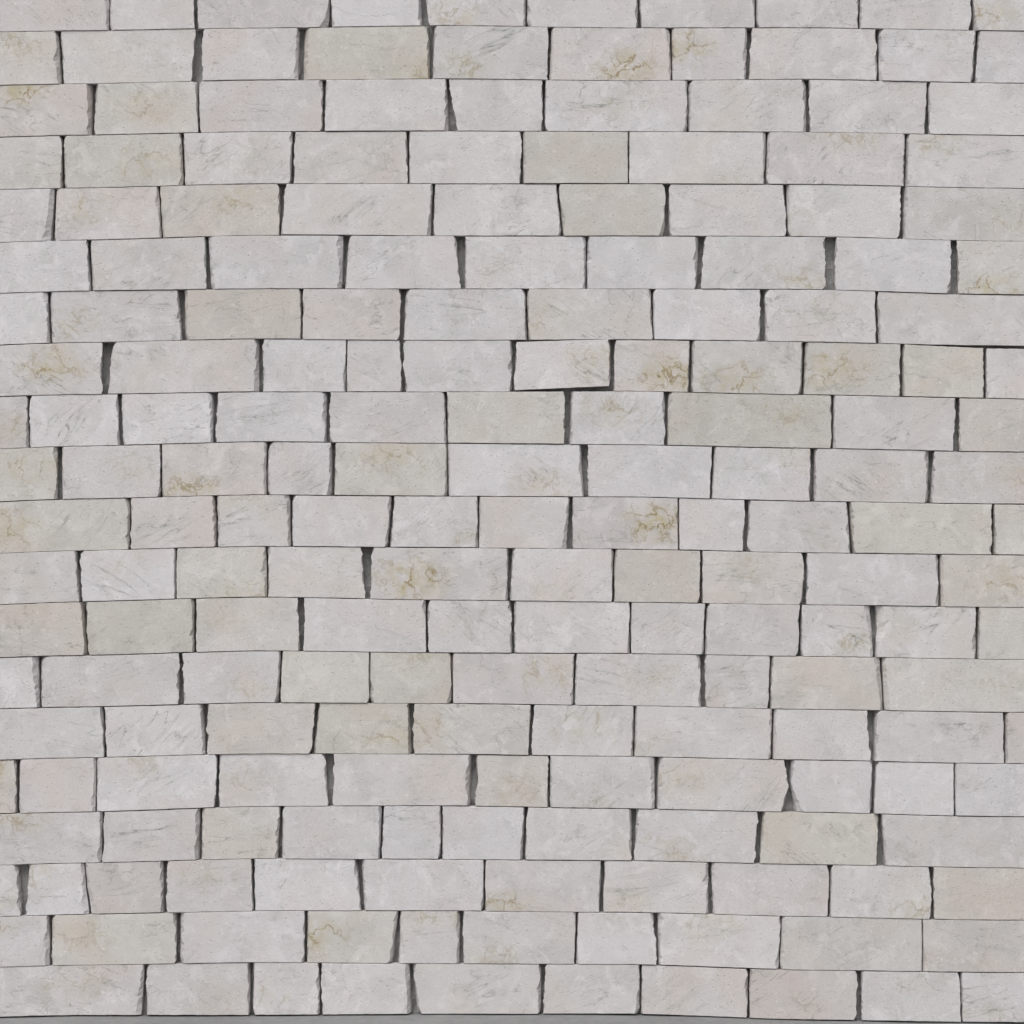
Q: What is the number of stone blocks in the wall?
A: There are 200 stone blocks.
